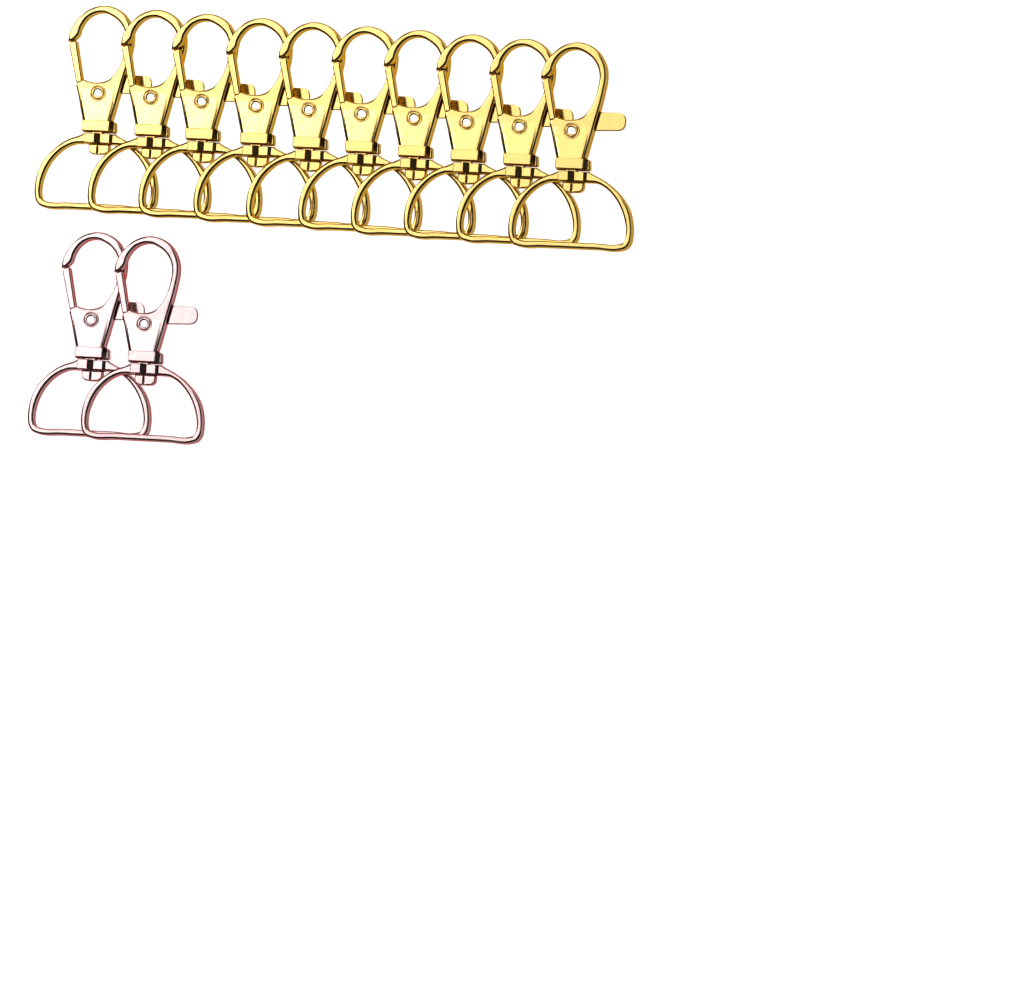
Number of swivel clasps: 12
